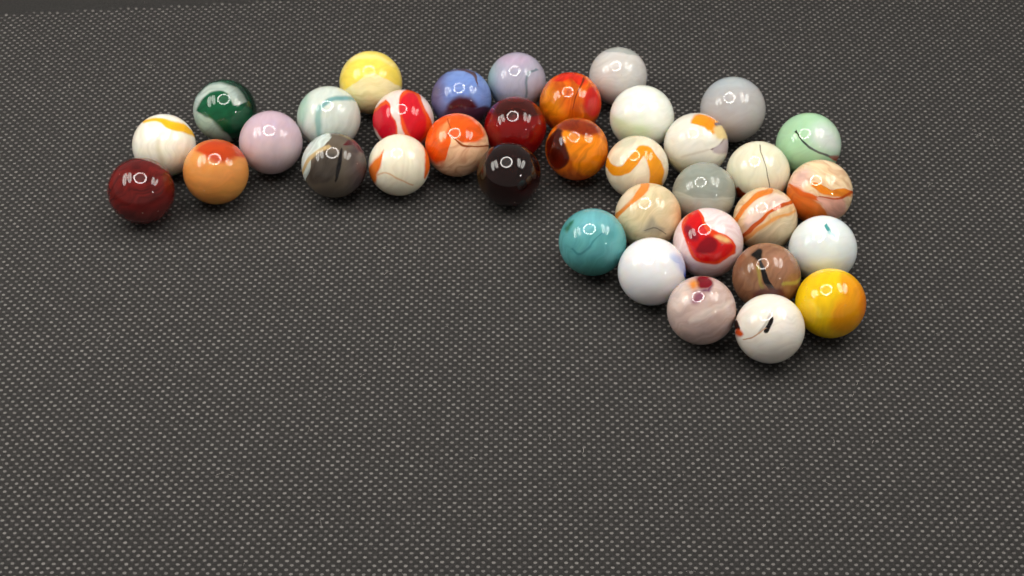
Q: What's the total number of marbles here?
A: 36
